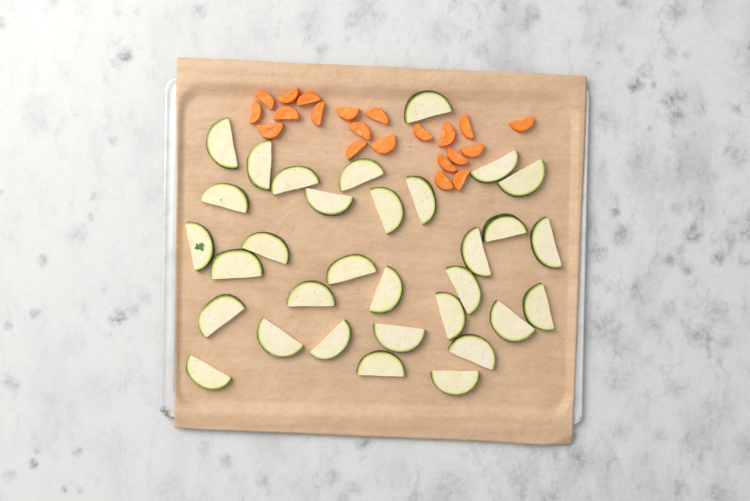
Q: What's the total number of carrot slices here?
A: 21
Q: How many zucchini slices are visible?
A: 32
